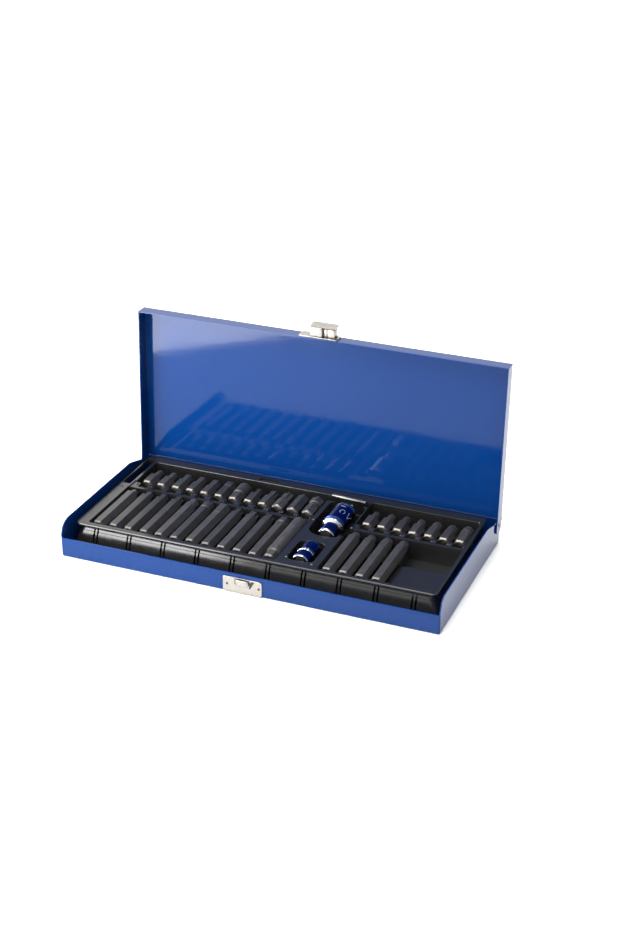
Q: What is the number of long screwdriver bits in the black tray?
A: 16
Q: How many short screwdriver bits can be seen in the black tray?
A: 19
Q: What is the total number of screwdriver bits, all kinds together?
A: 35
